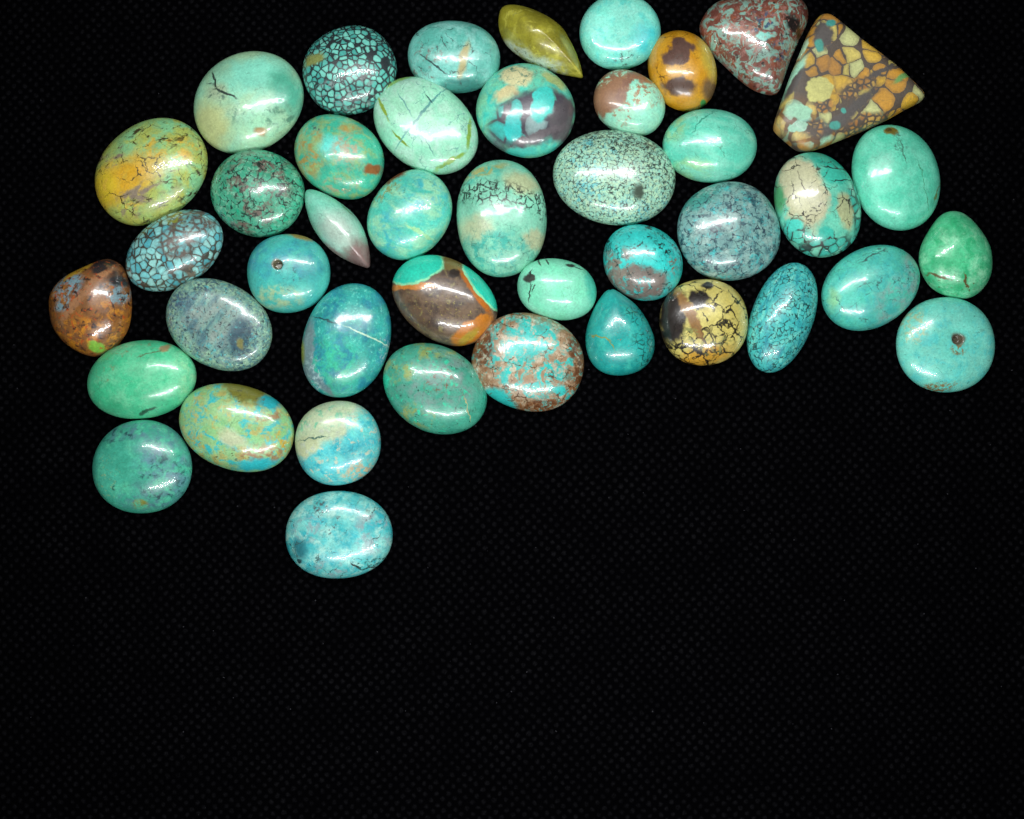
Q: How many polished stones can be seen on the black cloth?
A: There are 43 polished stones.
